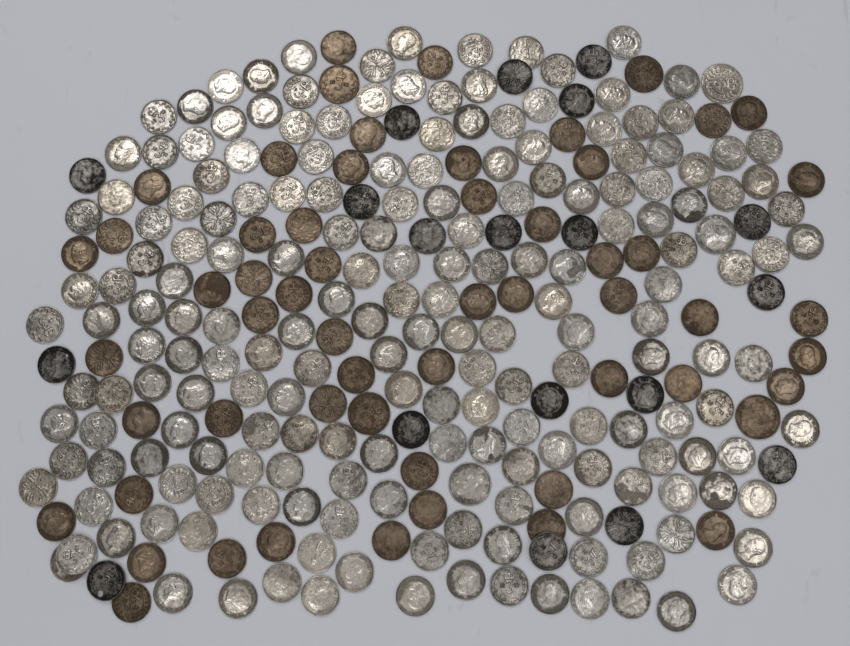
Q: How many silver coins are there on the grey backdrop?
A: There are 194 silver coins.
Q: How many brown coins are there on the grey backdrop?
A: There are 57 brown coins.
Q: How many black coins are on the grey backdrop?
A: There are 19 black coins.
